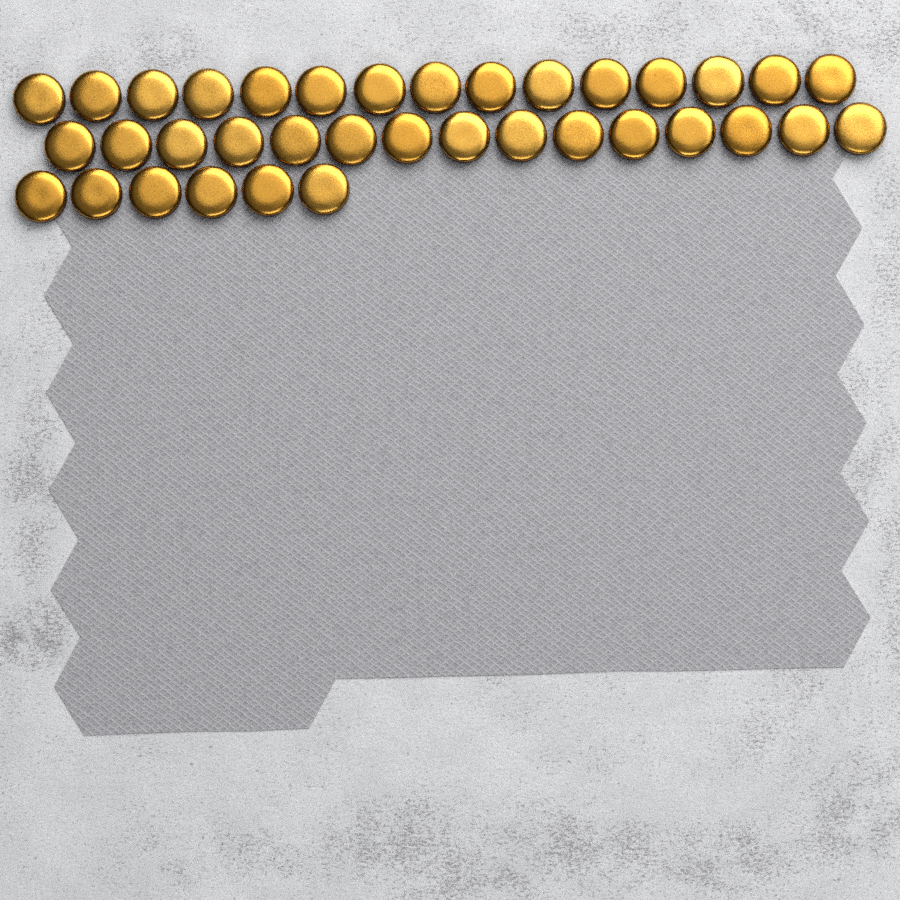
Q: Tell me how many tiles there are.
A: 36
